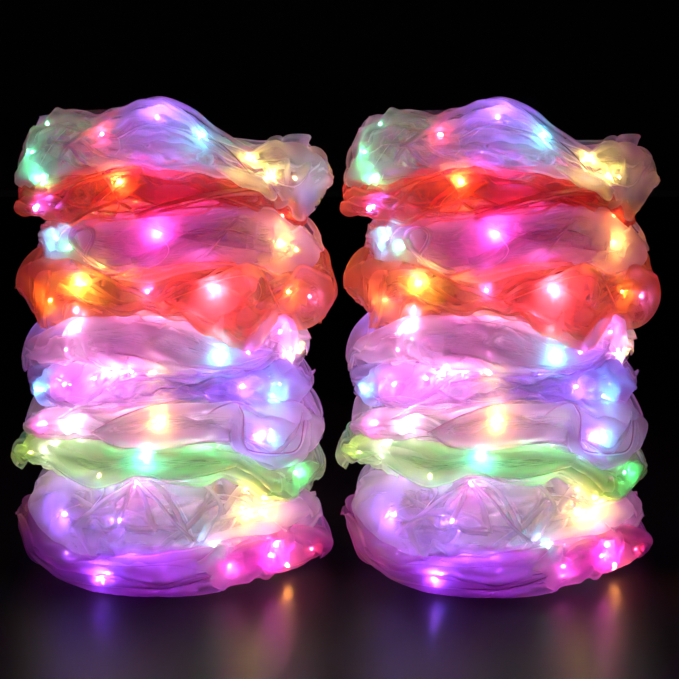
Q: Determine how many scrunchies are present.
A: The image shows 20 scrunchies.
